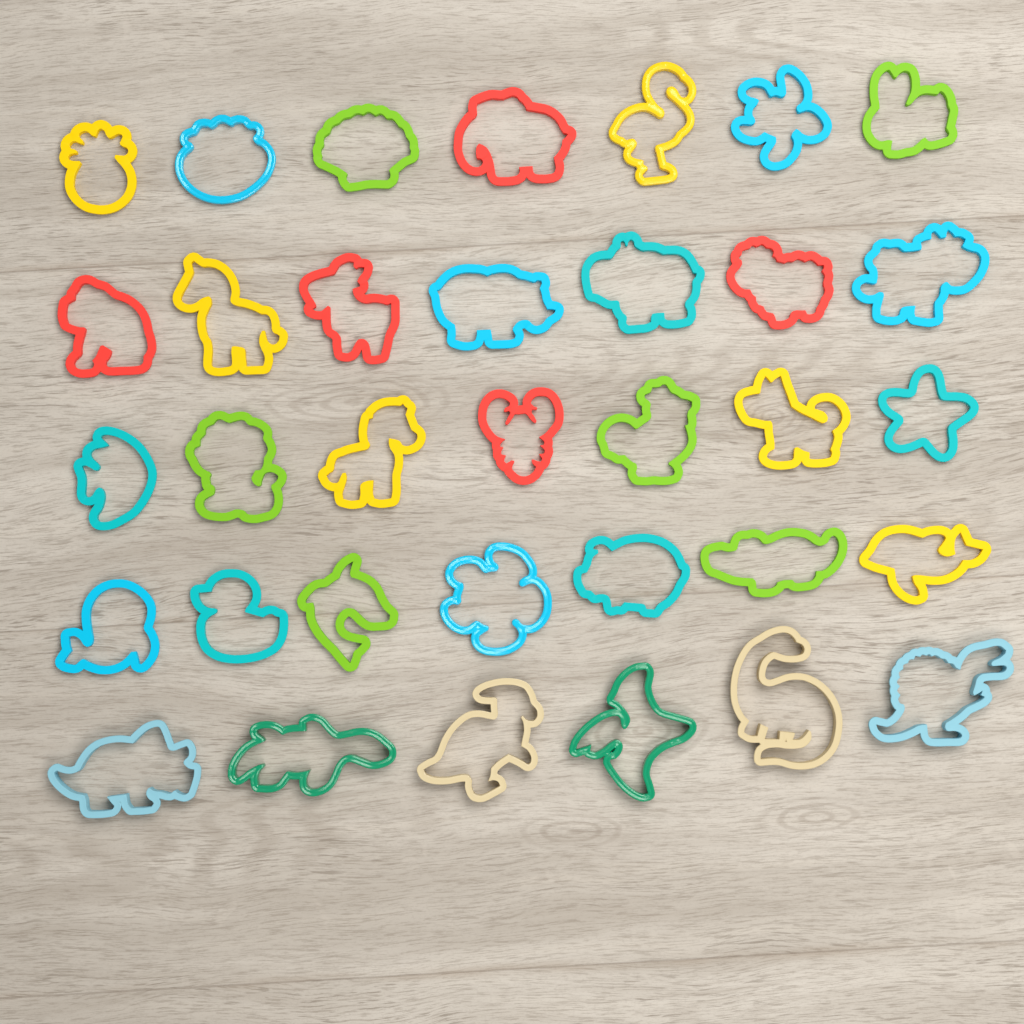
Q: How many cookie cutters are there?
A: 34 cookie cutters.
